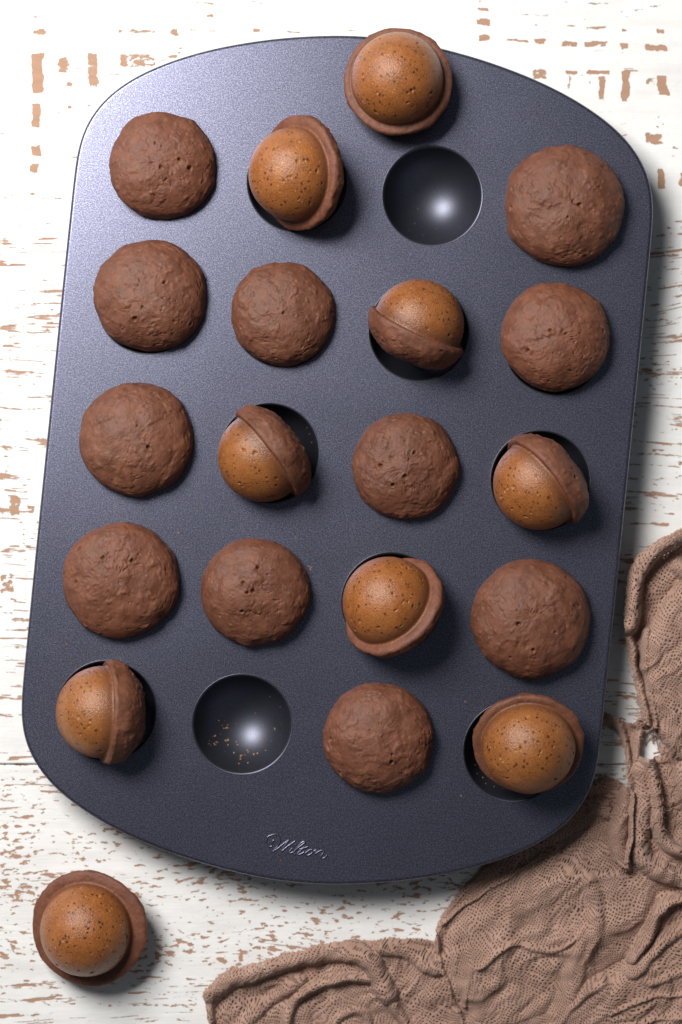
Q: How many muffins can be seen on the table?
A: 20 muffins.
